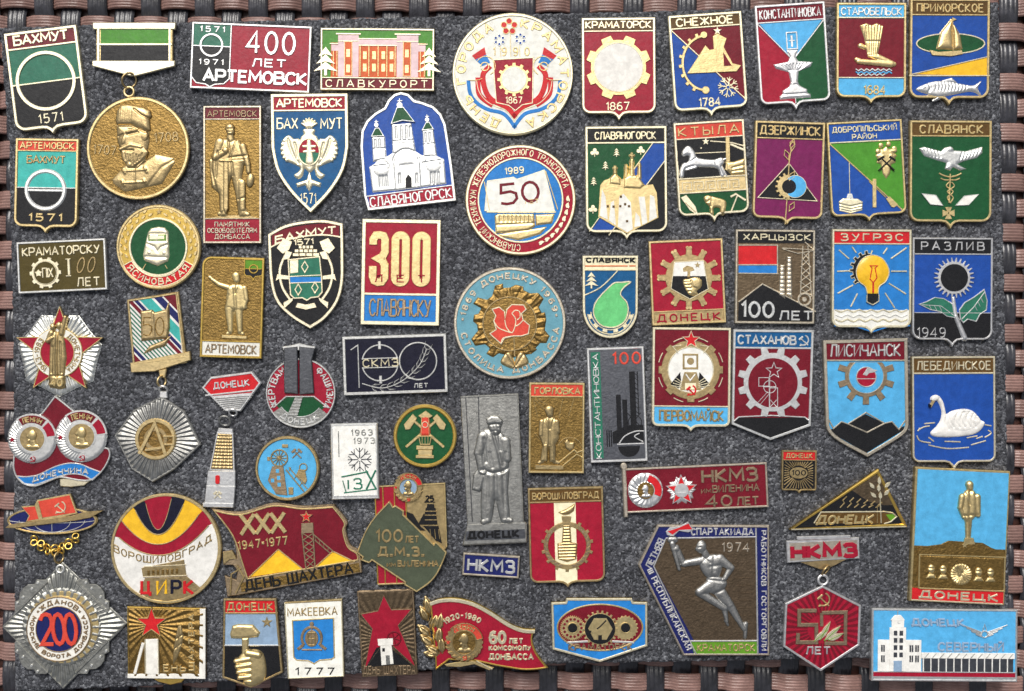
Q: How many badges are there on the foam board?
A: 66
